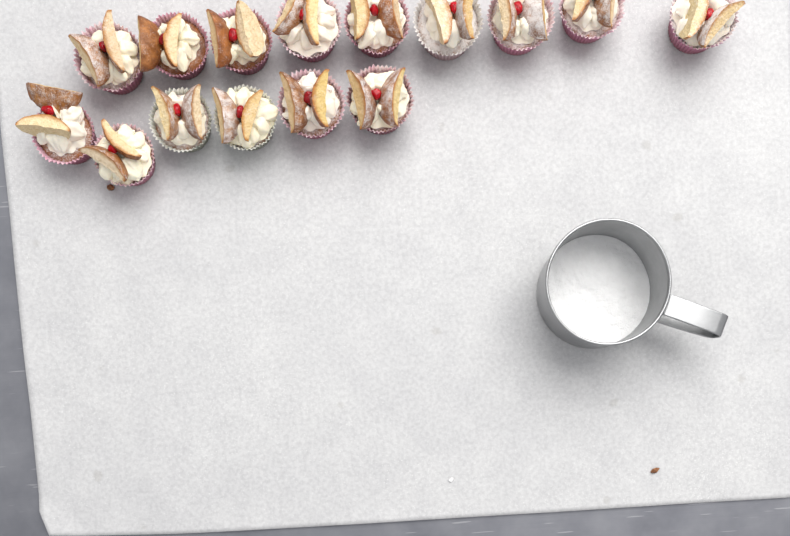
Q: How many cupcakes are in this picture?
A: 15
